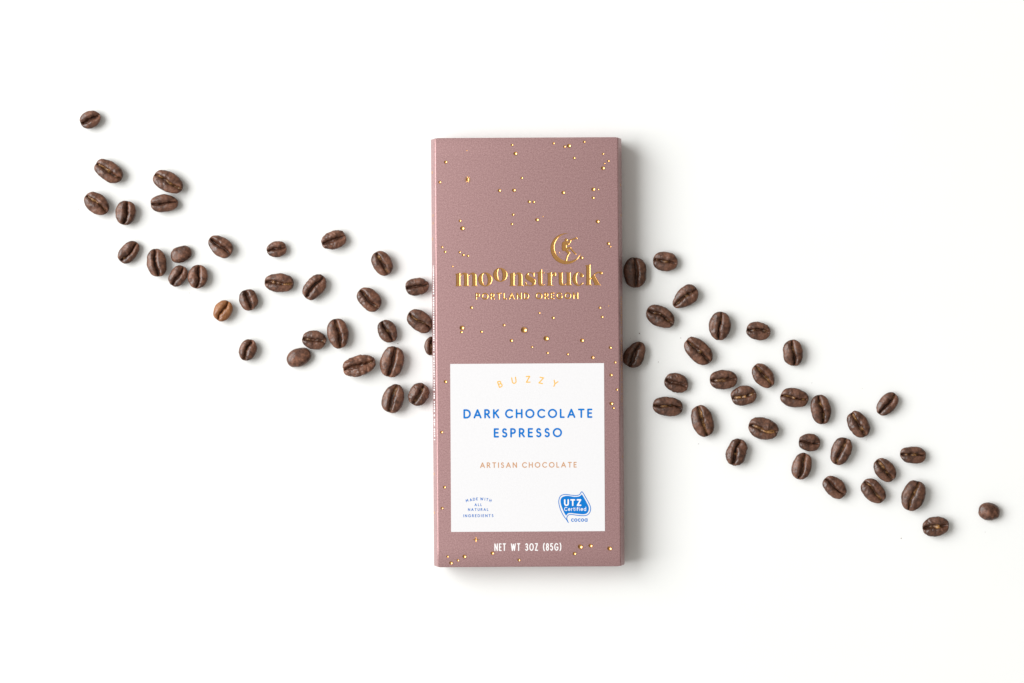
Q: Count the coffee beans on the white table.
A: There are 63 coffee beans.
